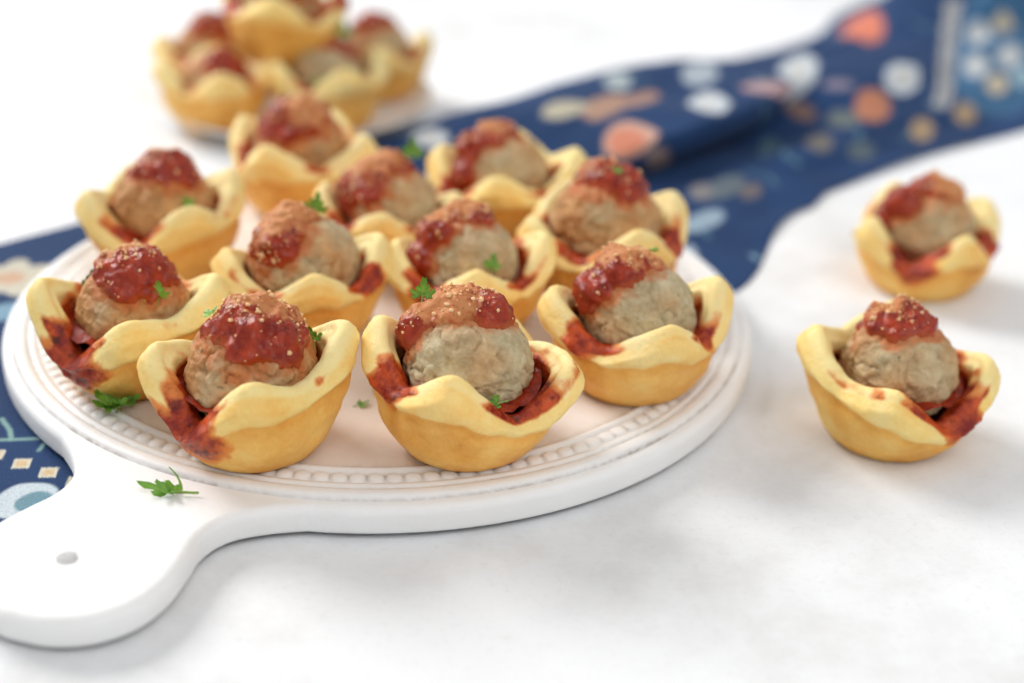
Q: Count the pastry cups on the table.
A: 18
